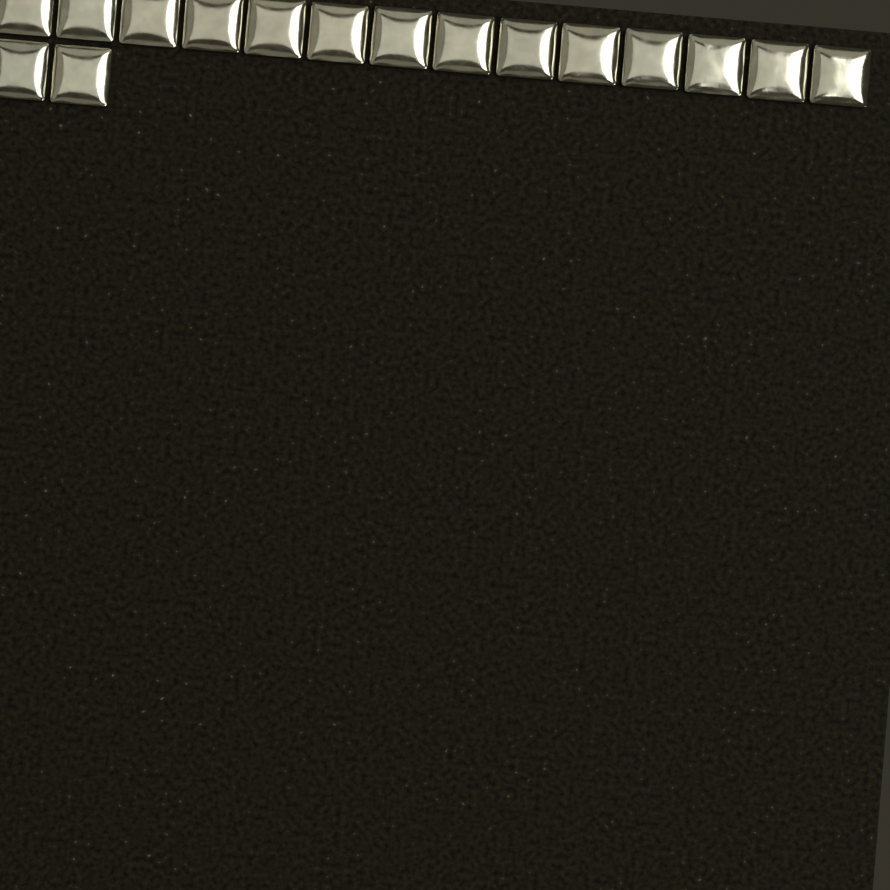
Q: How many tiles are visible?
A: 16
